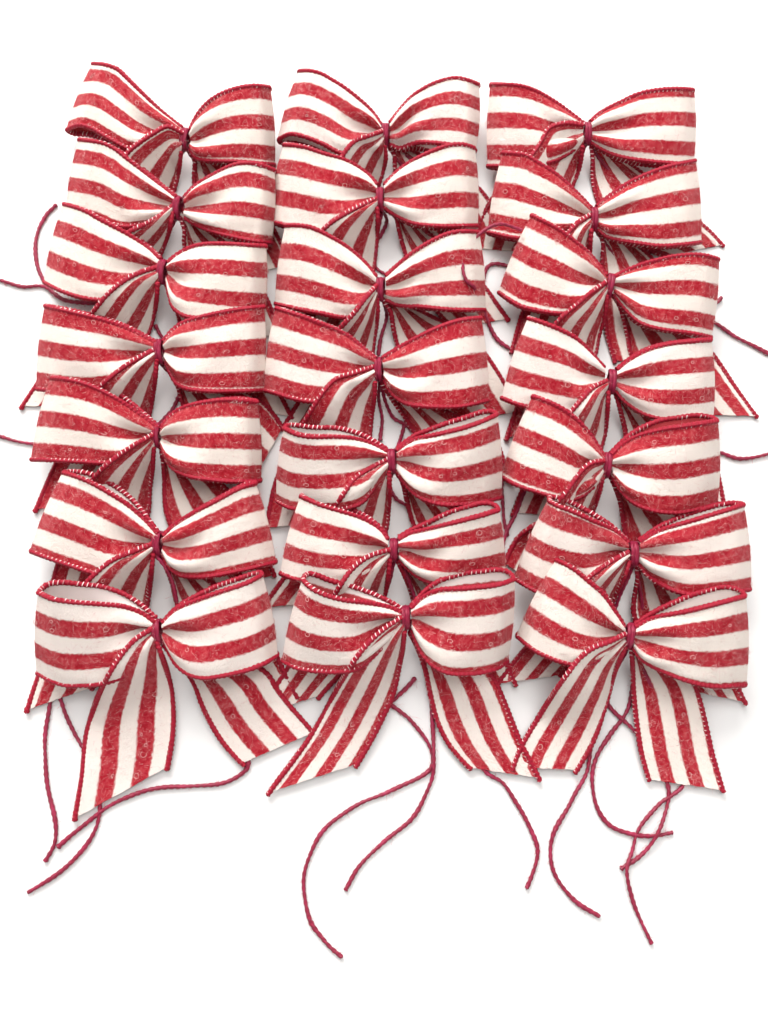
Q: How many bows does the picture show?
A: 21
